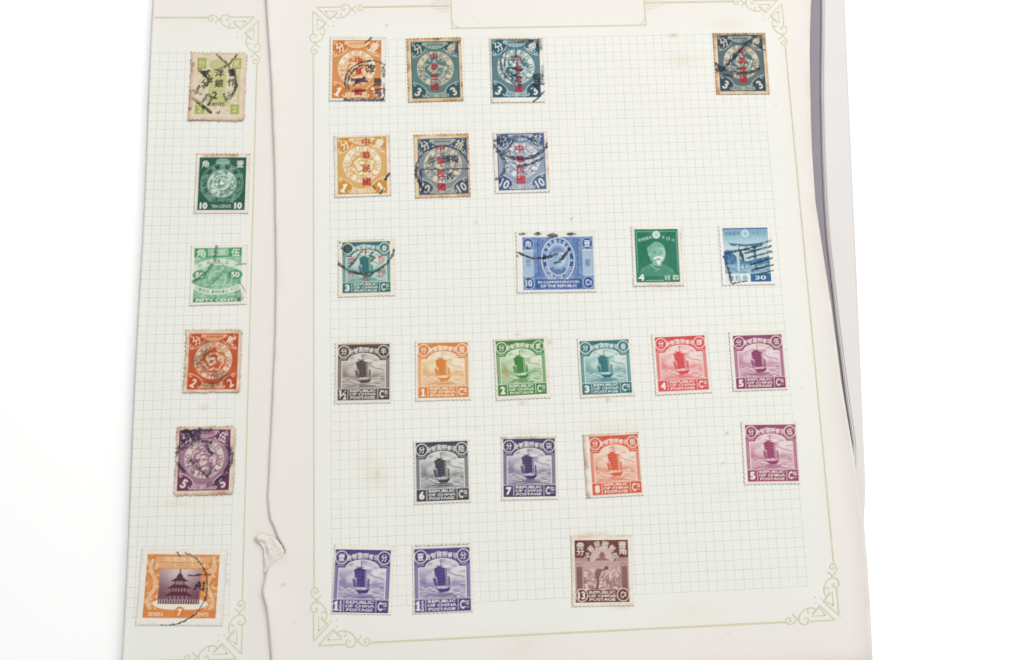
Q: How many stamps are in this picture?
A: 30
